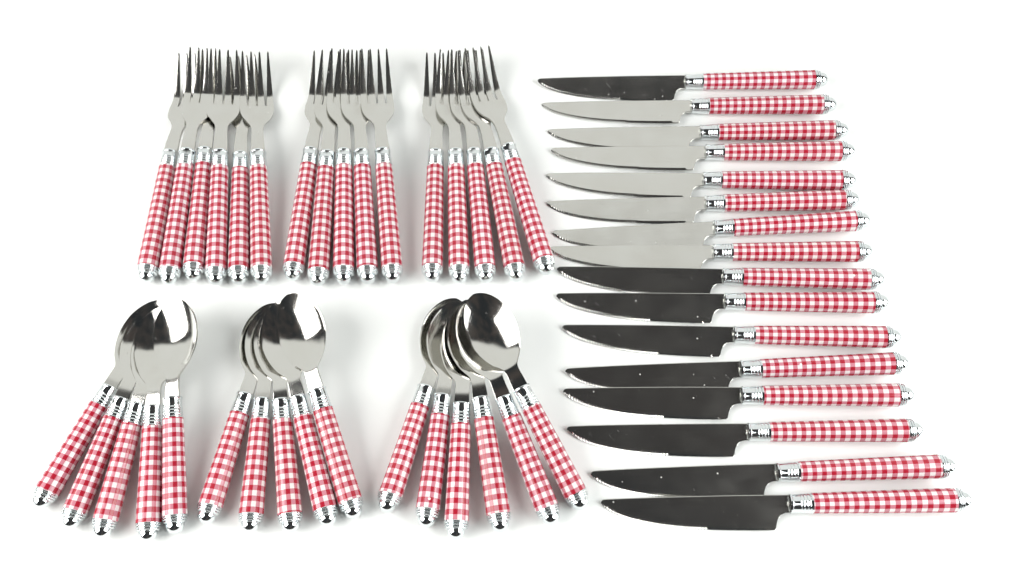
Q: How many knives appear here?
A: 16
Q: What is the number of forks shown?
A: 16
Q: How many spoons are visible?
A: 16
